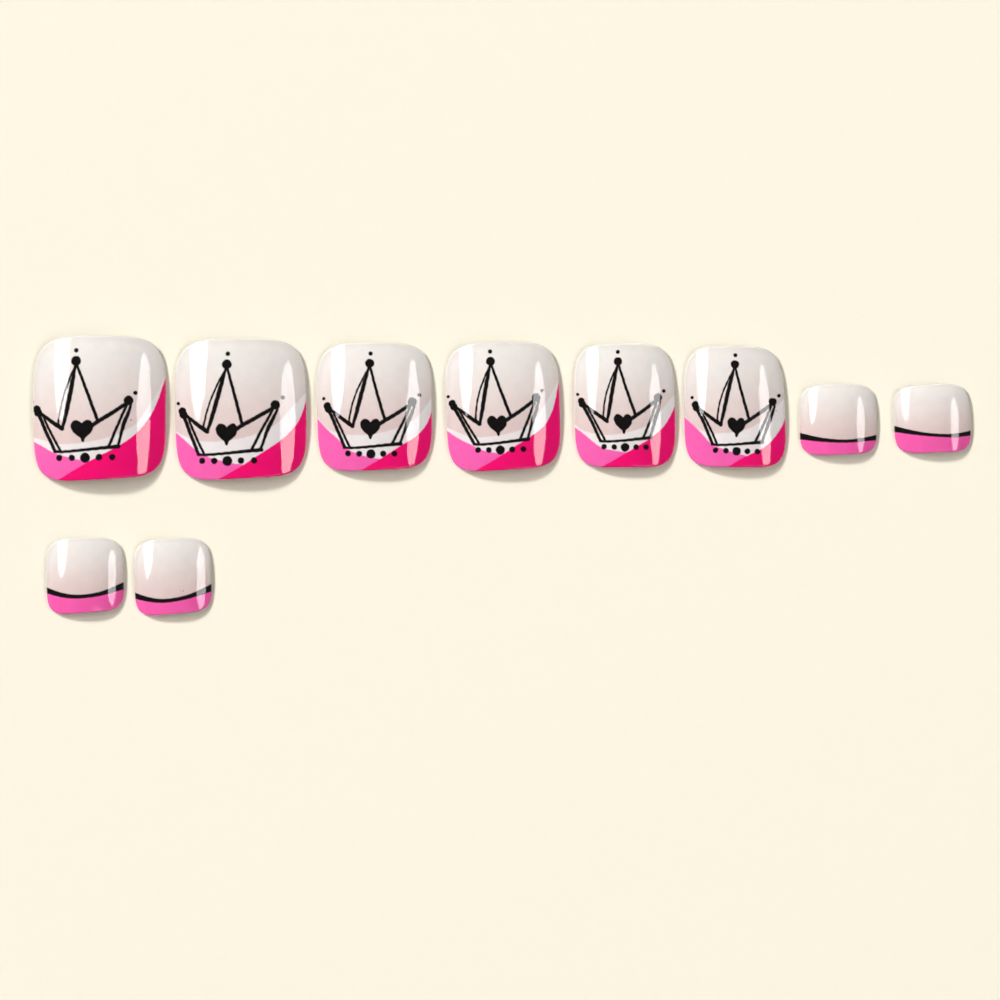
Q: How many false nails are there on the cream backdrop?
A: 10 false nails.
